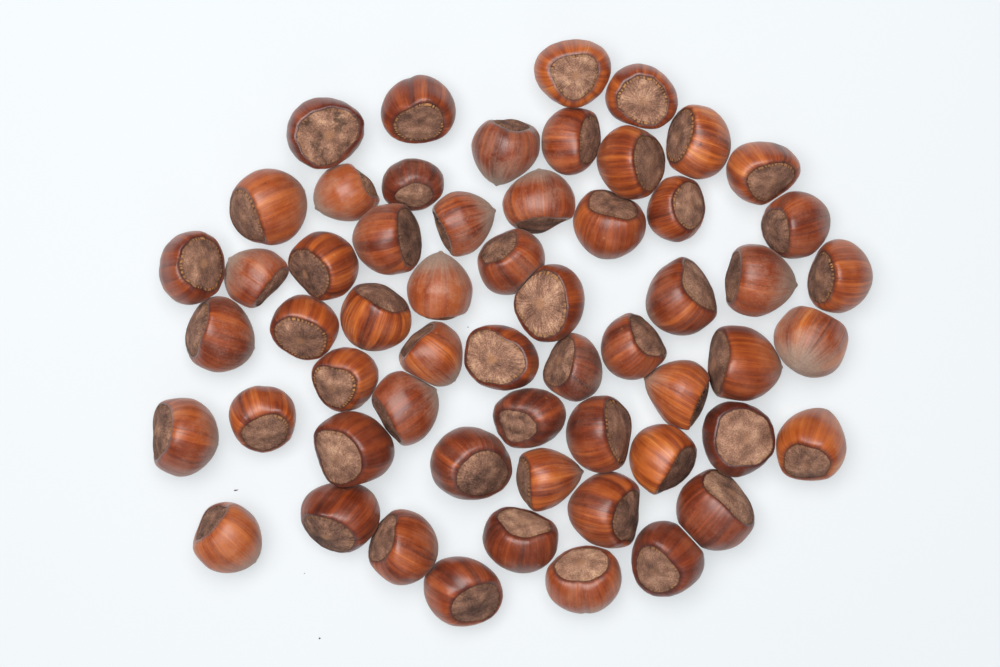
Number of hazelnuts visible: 58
